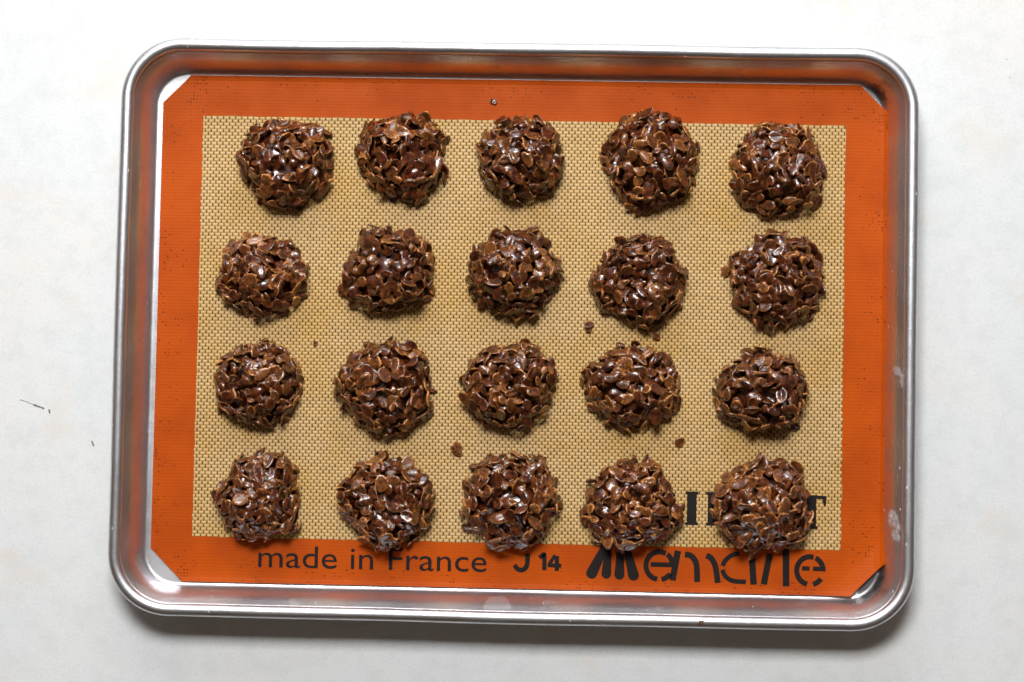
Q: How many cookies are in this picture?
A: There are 20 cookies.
